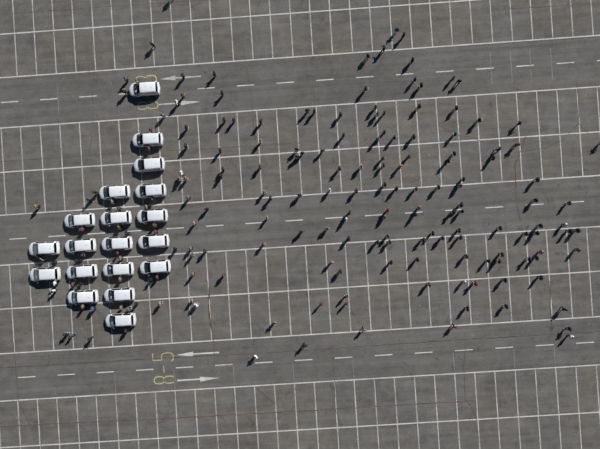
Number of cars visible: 19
